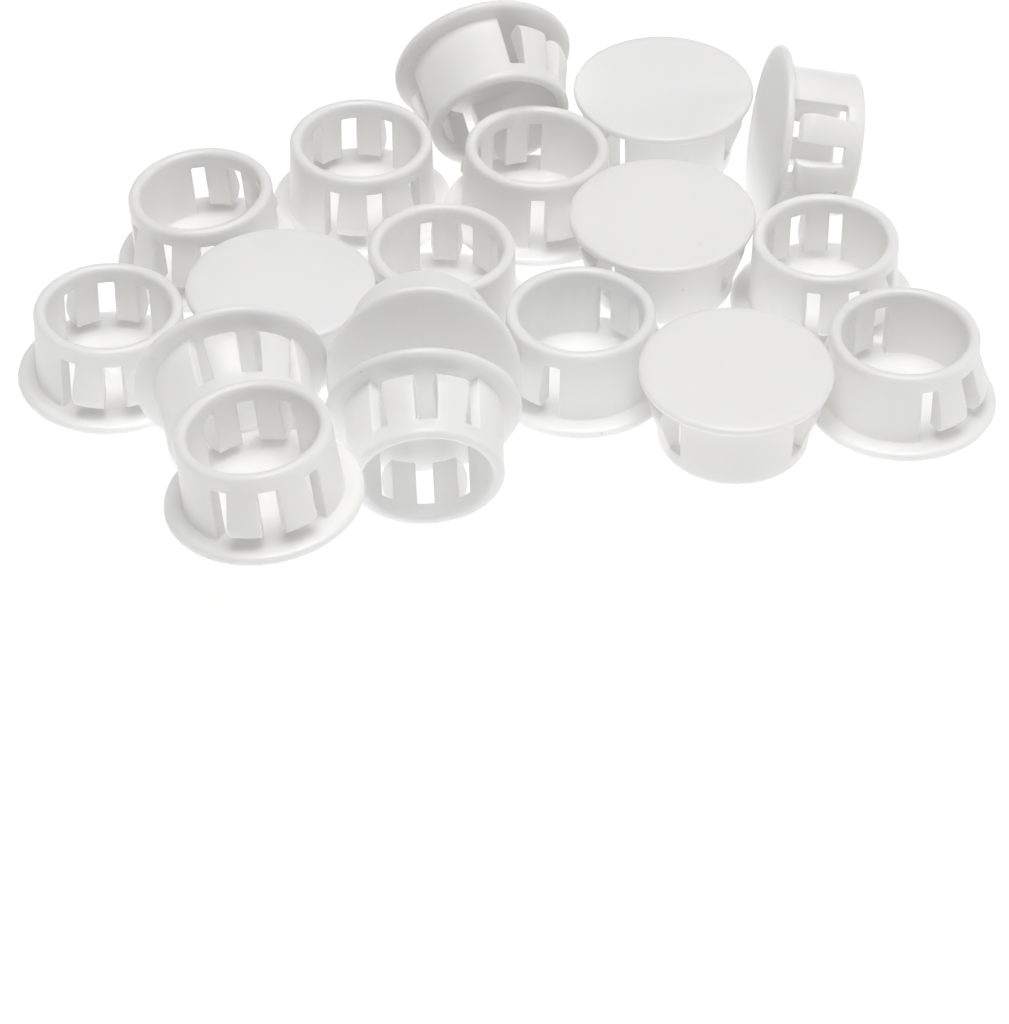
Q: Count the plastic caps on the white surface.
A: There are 18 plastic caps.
